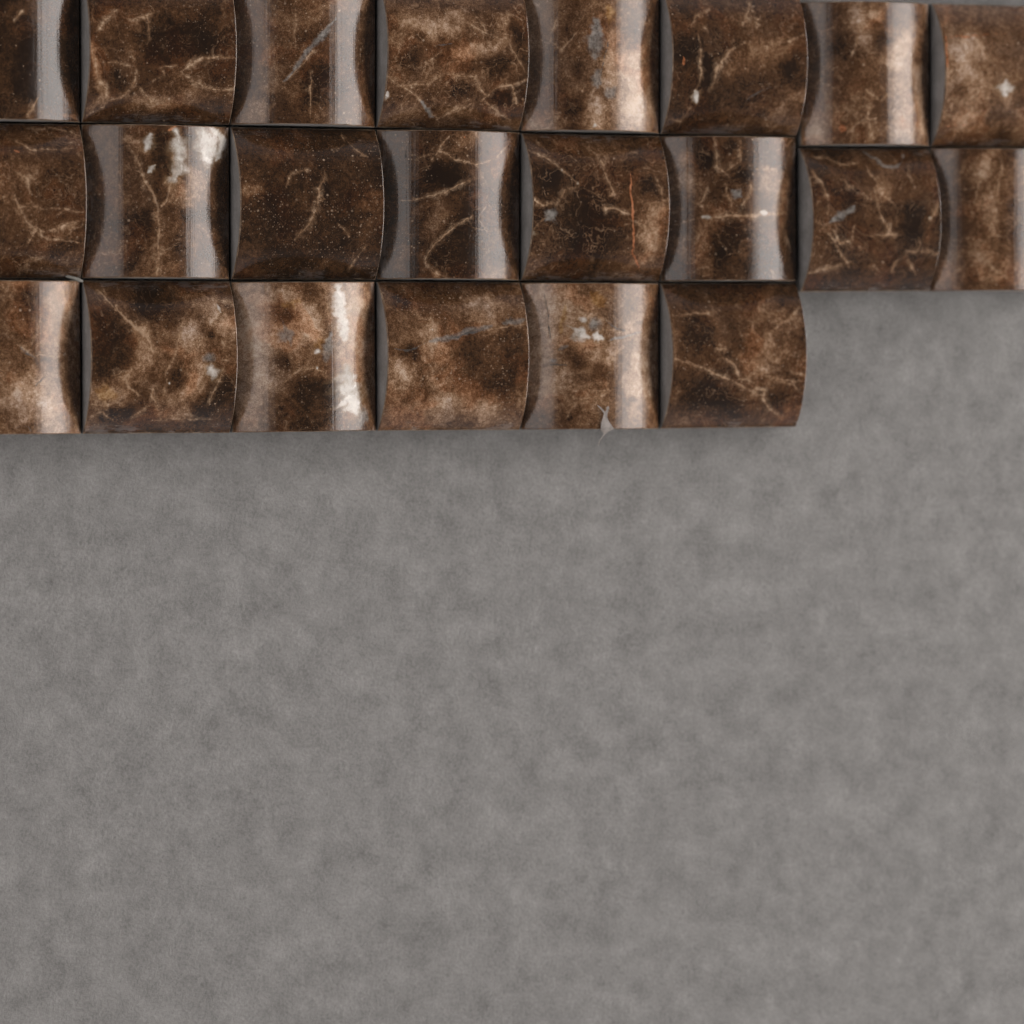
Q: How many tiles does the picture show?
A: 22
